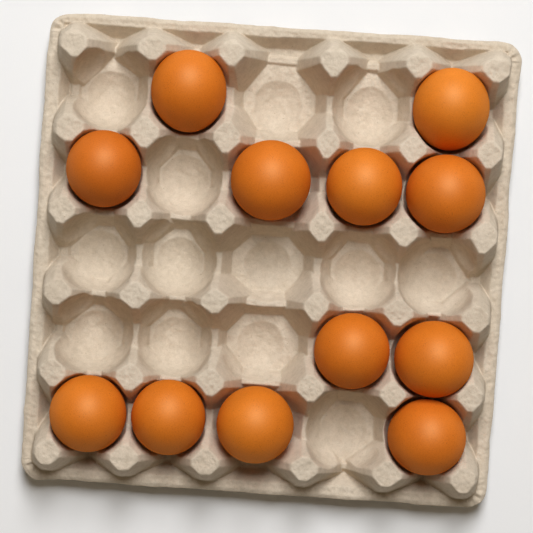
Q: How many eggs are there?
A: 12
